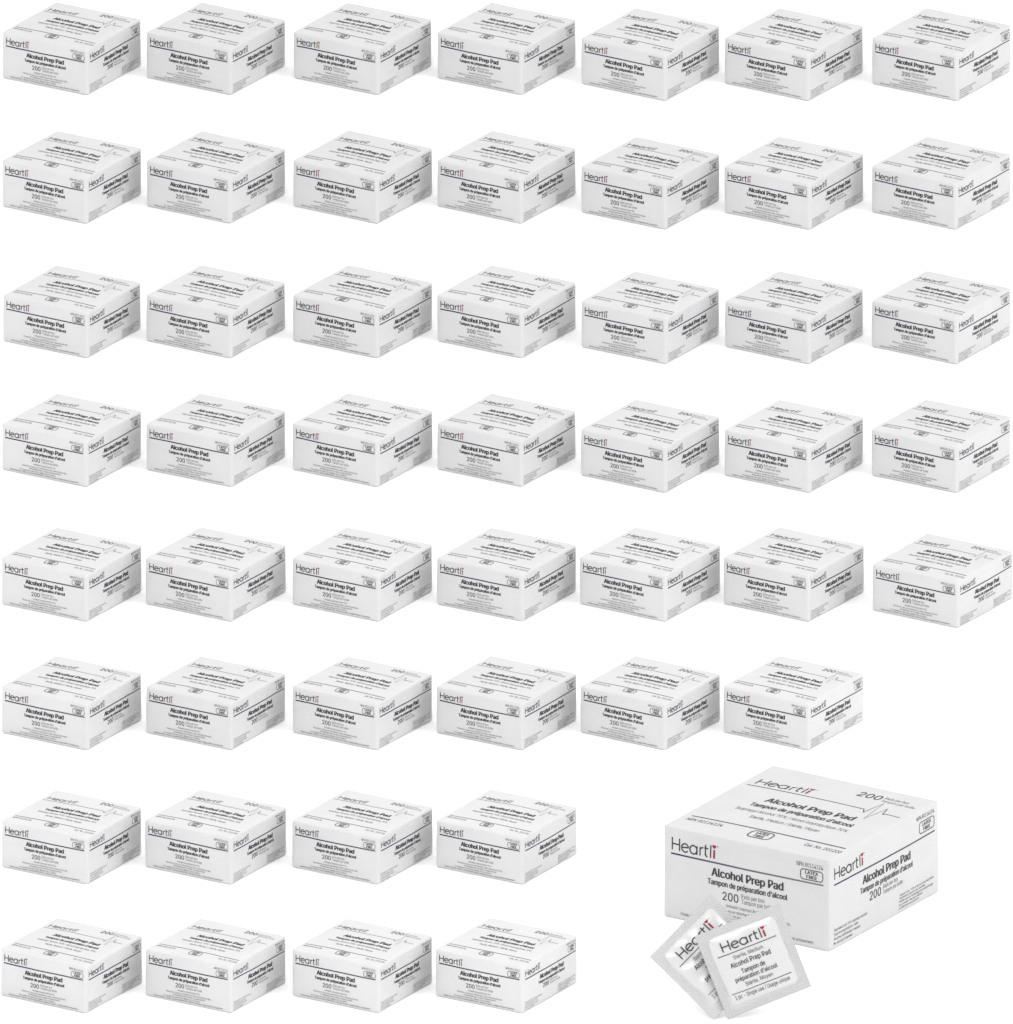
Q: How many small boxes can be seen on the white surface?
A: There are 49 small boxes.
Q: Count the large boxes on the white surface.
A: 1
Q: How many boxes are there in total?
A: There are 50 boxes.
